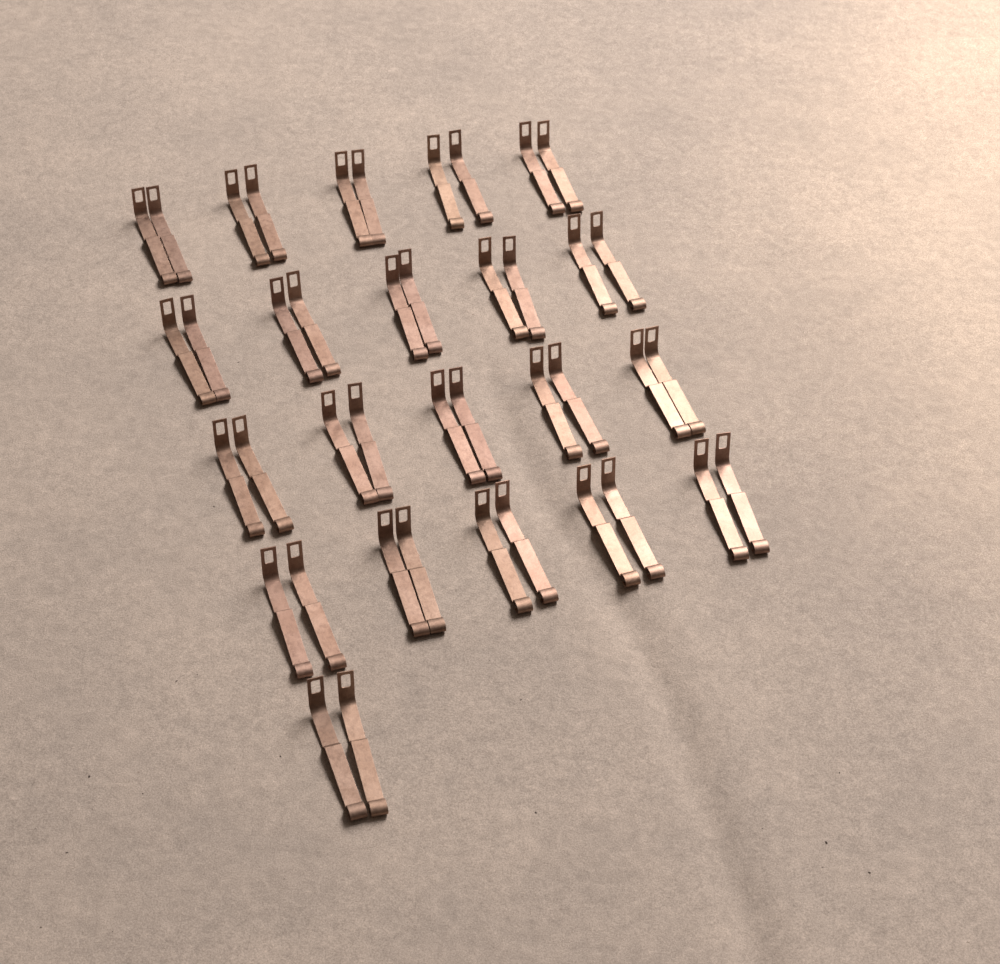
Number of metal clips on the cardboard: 42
